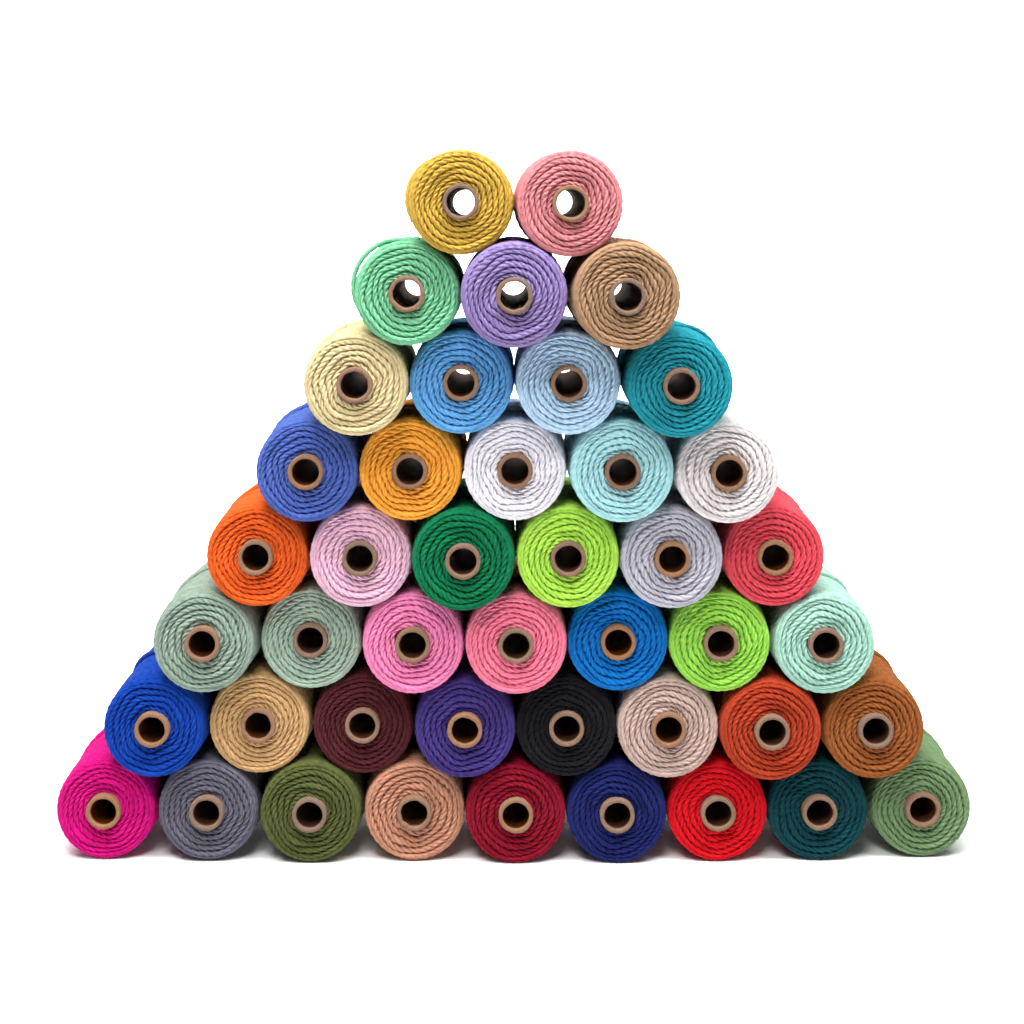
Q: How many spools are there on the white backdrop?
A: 44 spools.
